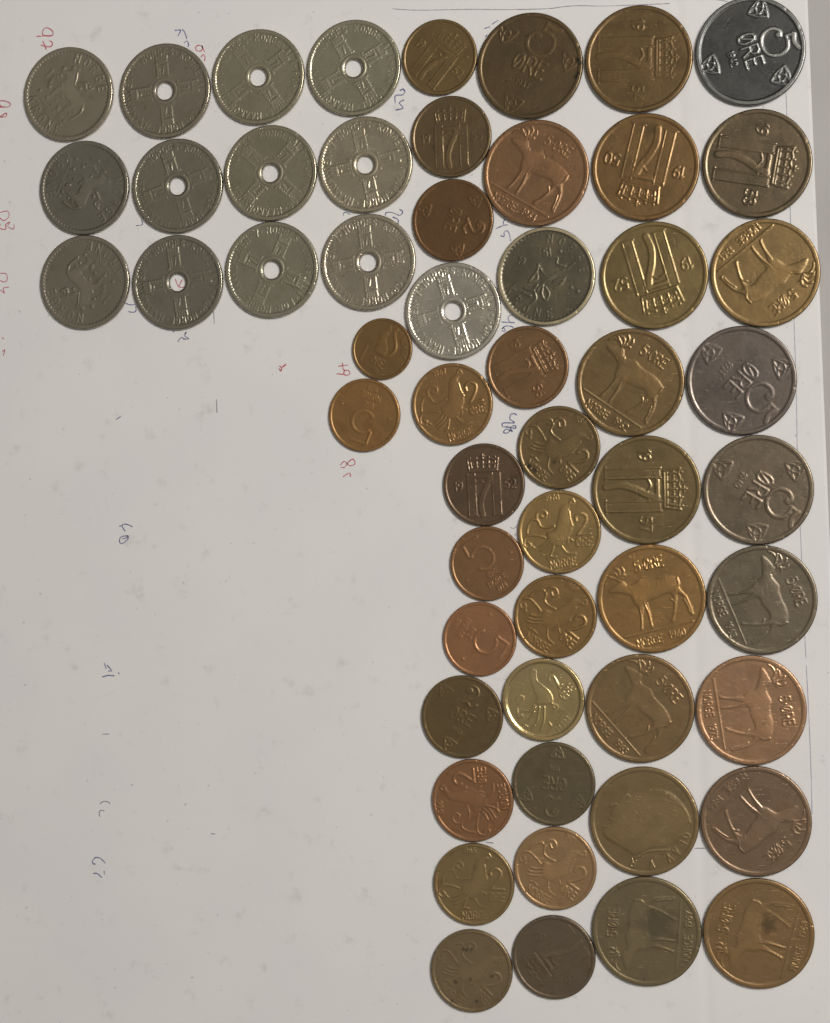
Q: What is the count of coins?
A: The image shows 55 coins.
